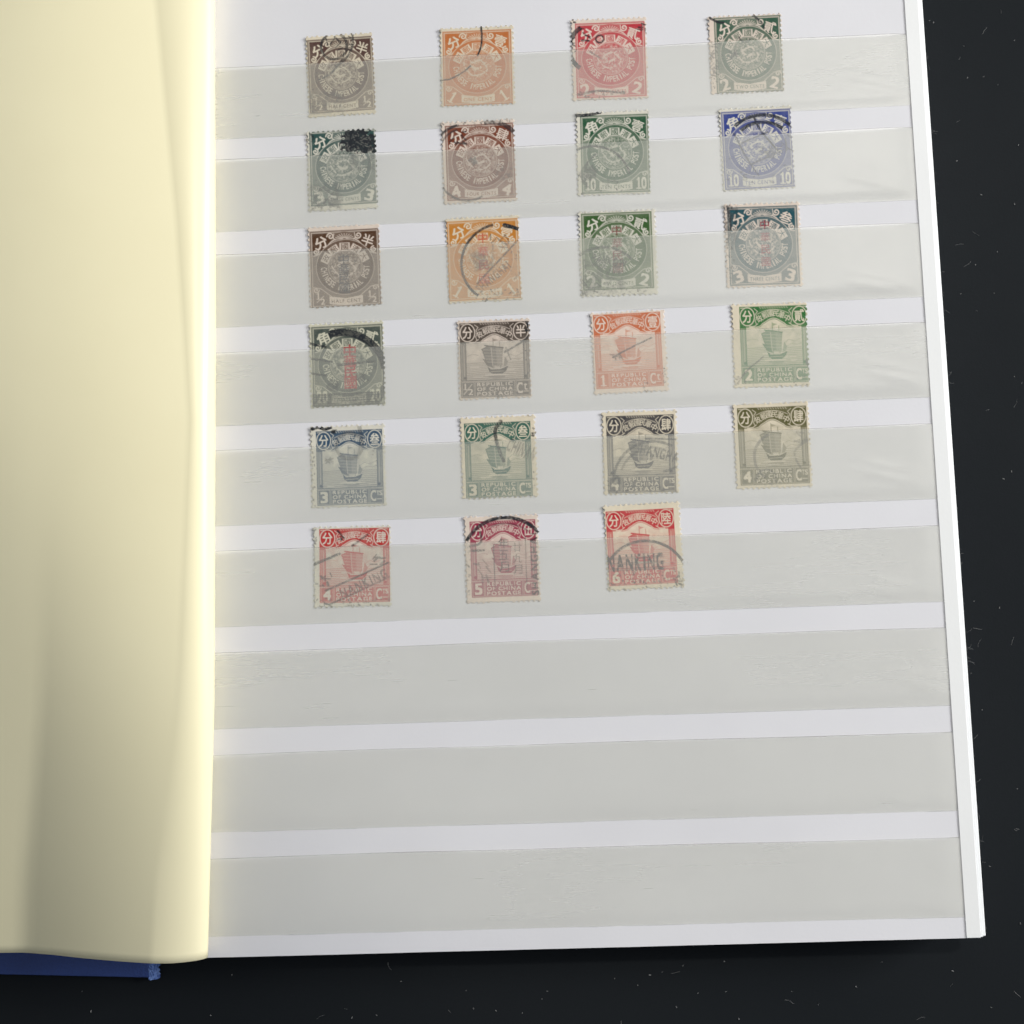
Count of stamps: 23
